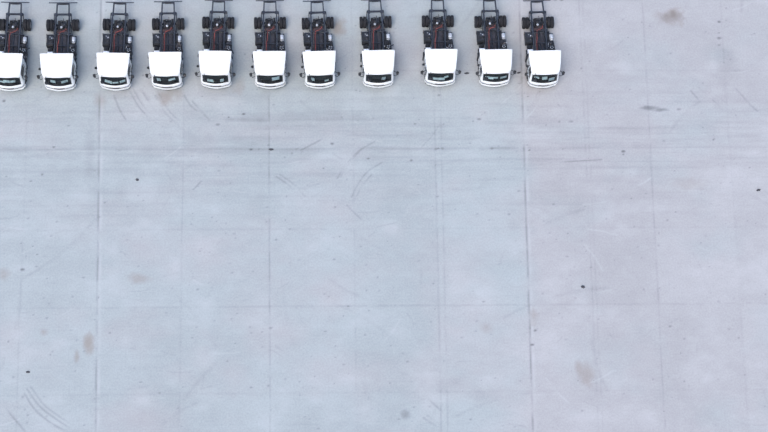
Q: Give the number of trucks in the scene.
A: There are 11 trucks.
